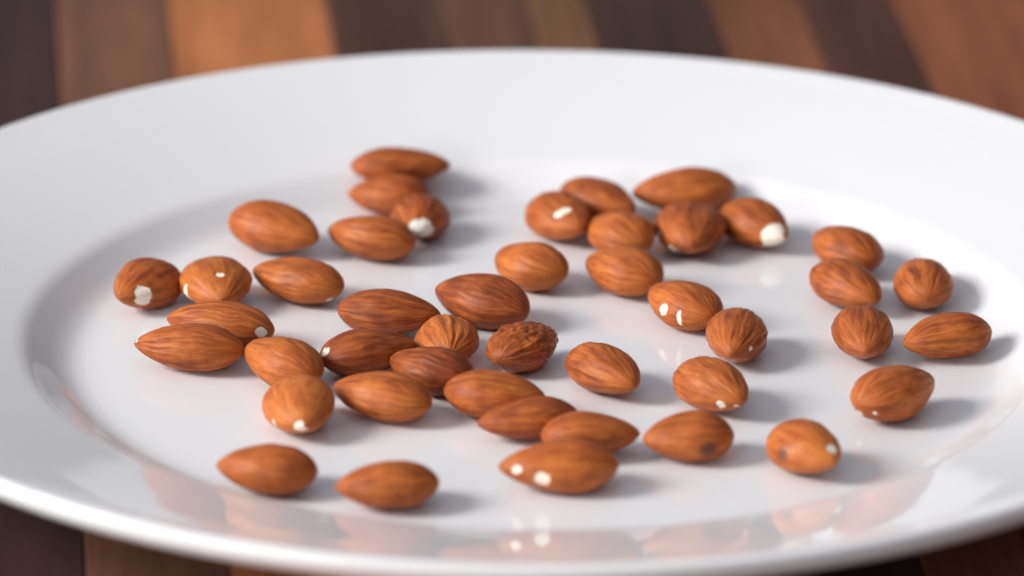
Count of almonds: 45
